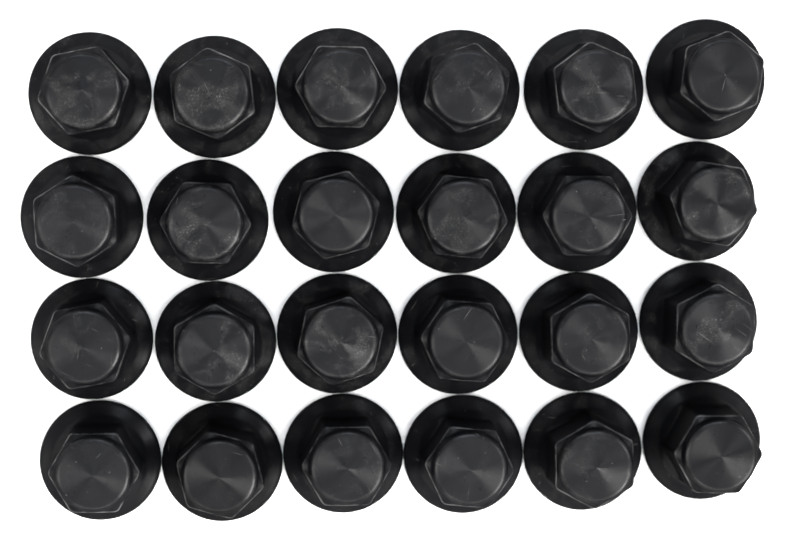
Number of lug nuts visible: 24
